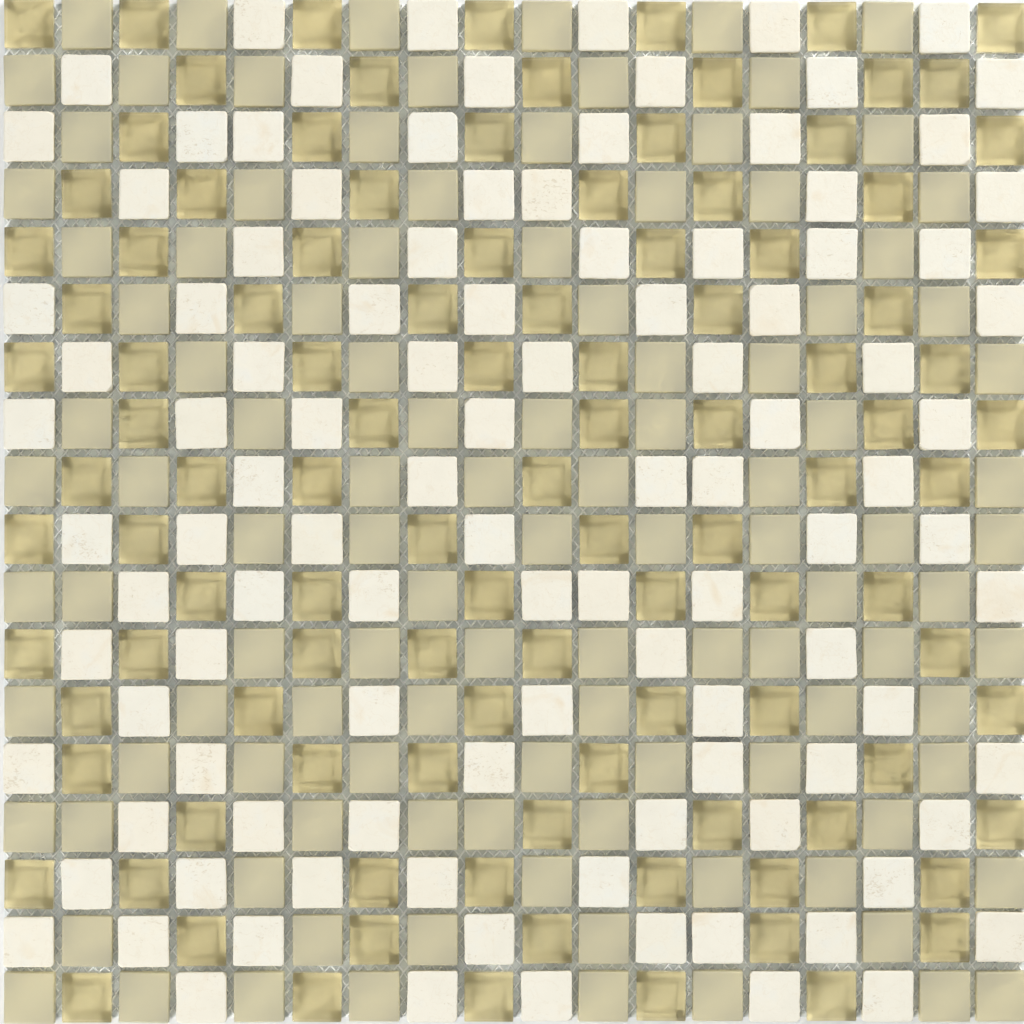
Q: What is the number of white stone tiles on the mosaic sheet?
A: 107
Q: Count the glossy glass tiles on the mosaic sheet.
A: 107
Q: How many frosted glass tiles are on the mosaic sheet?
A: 110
